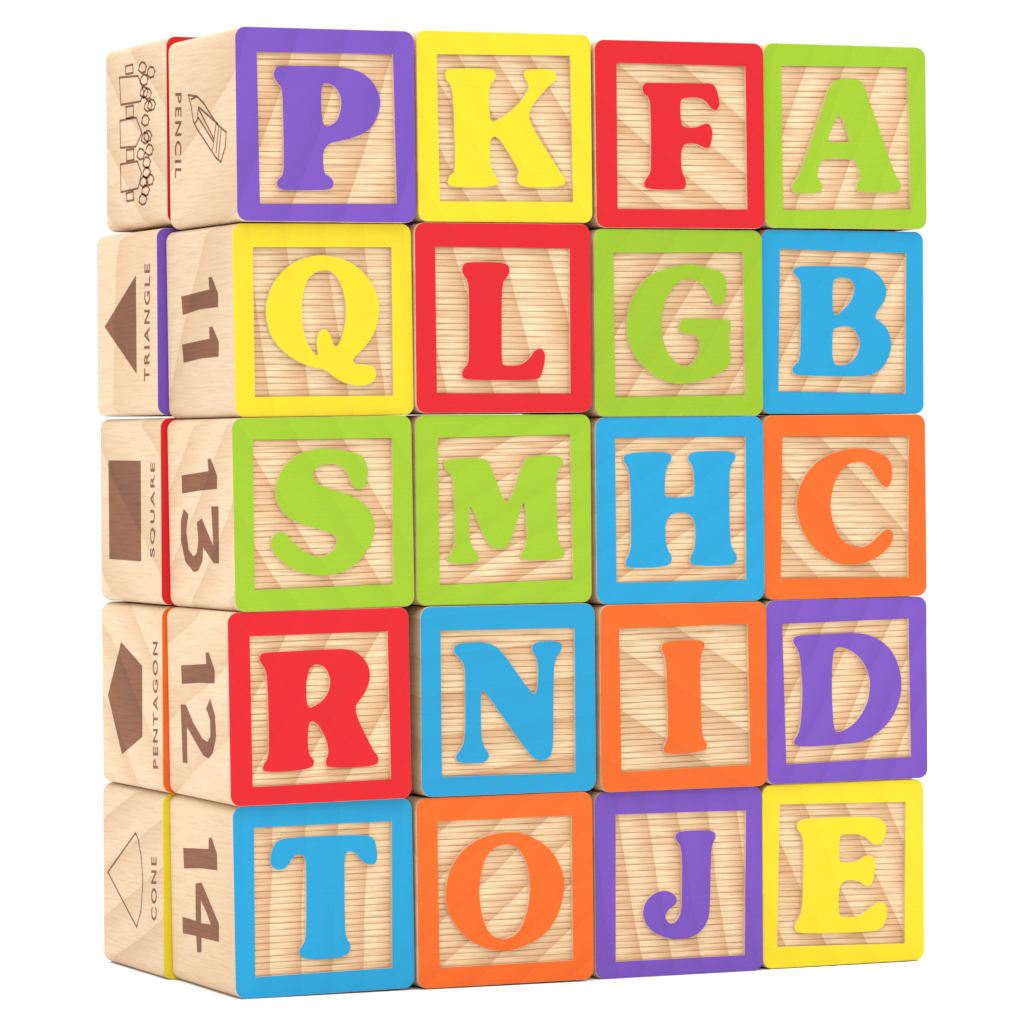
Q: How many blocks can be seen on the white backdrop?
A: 25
